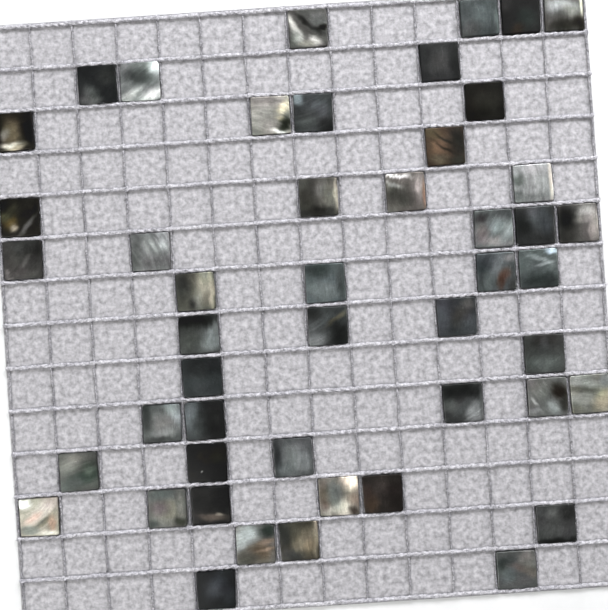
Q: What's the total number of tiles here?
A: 48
